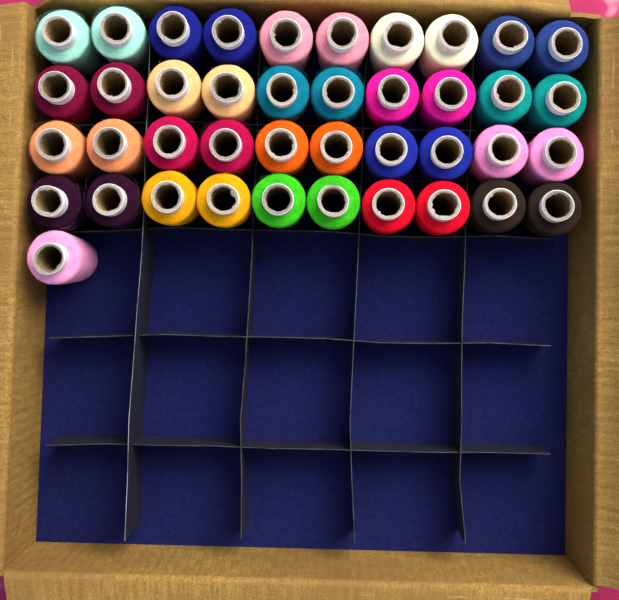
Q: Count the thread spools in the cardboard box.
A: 41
